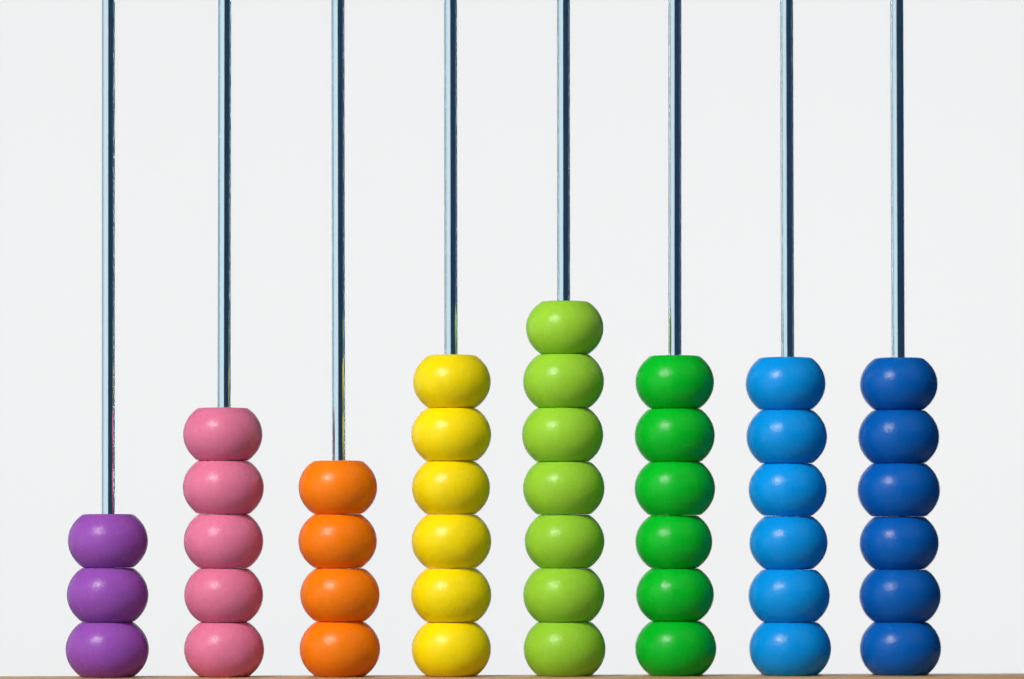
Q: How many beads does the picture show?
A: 43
